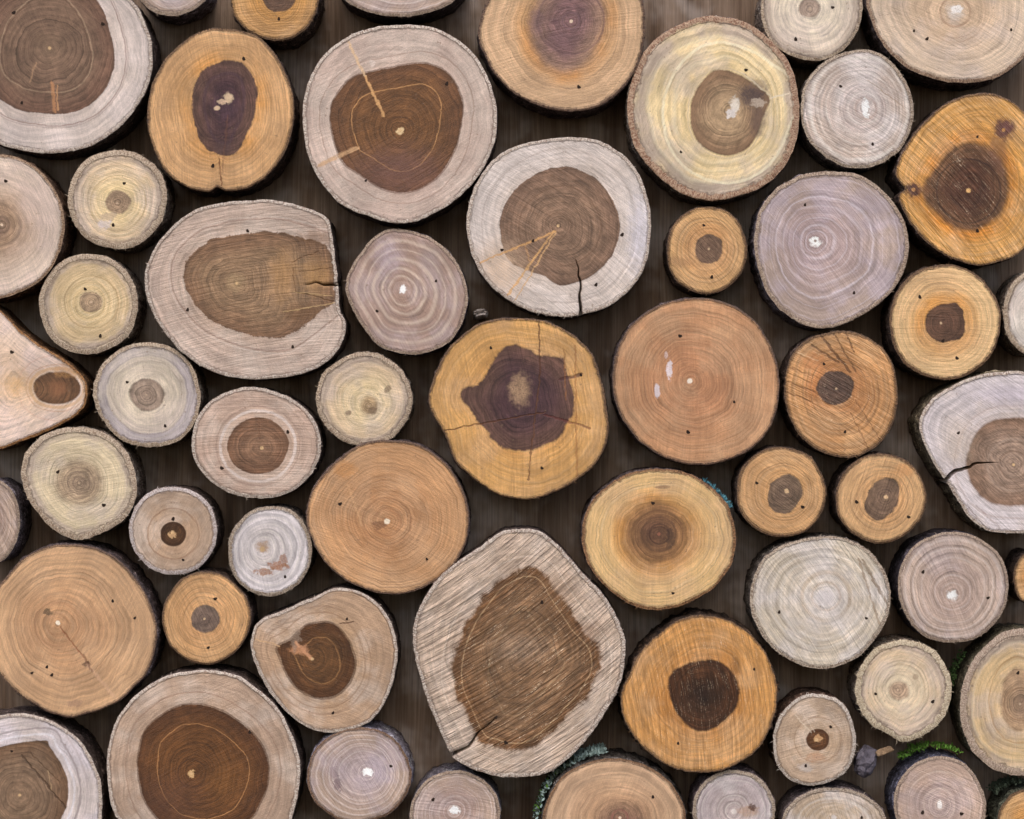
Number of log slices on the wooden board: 58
